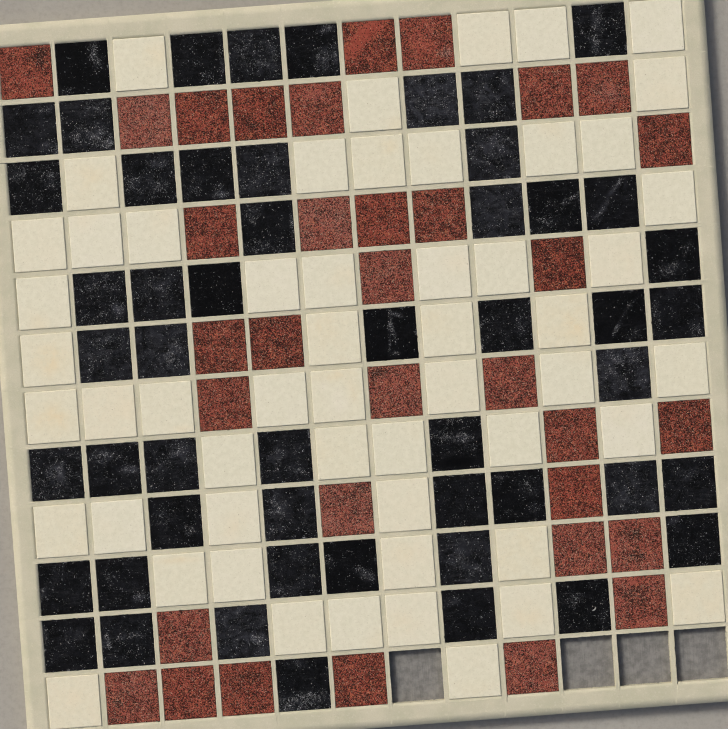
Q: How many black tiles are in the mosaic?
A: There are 52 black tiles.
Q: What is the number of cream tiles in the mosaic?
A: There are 54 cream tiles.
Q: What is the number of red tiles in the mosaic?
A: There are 34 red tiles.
